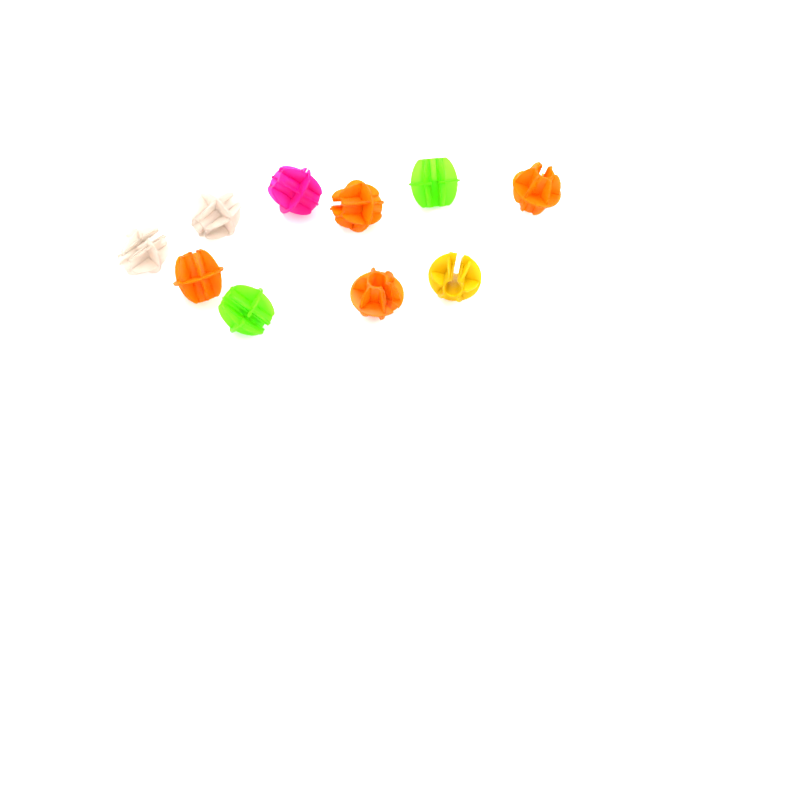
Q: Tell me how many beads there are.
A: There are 10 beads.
